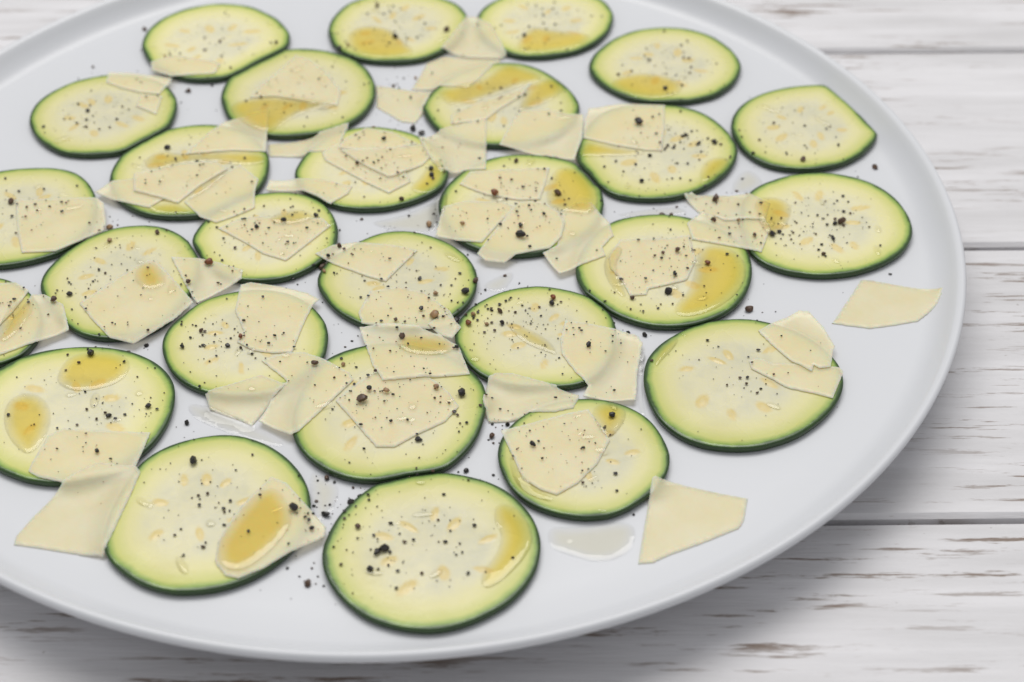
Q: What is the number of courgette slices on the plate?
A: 27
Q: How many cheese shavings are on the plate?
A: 51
